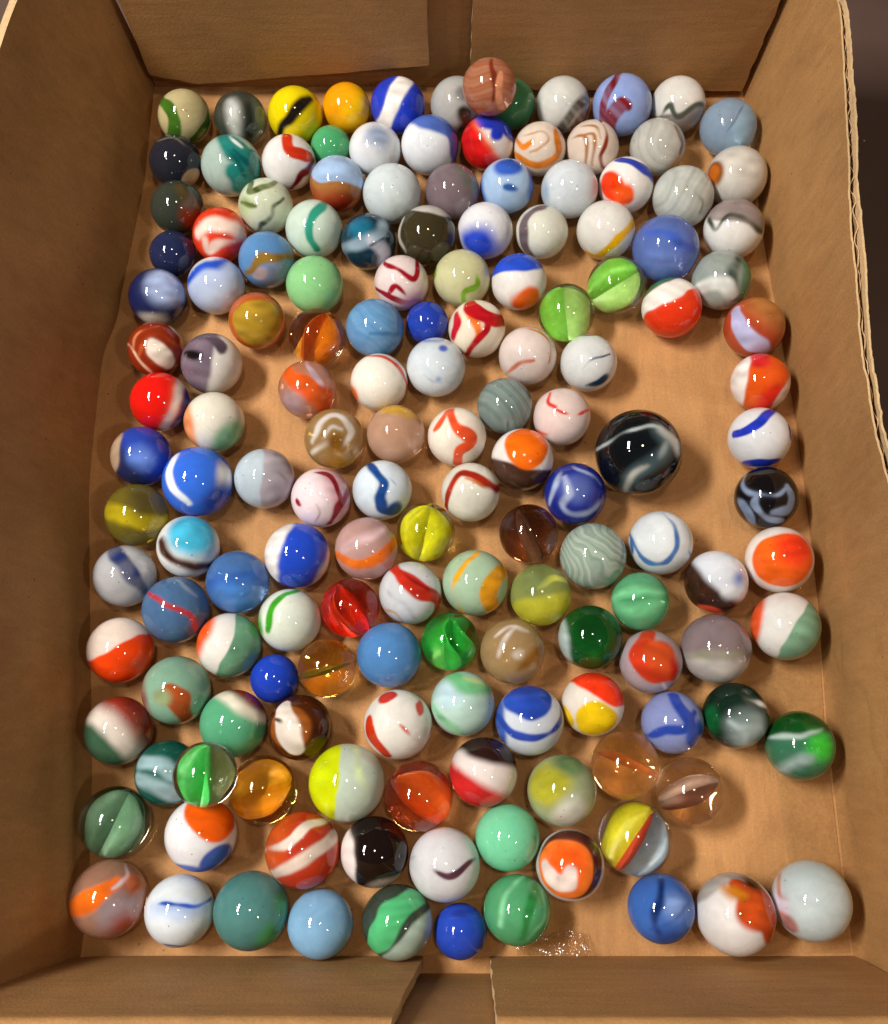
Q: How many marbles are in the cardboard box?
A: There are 153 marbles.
